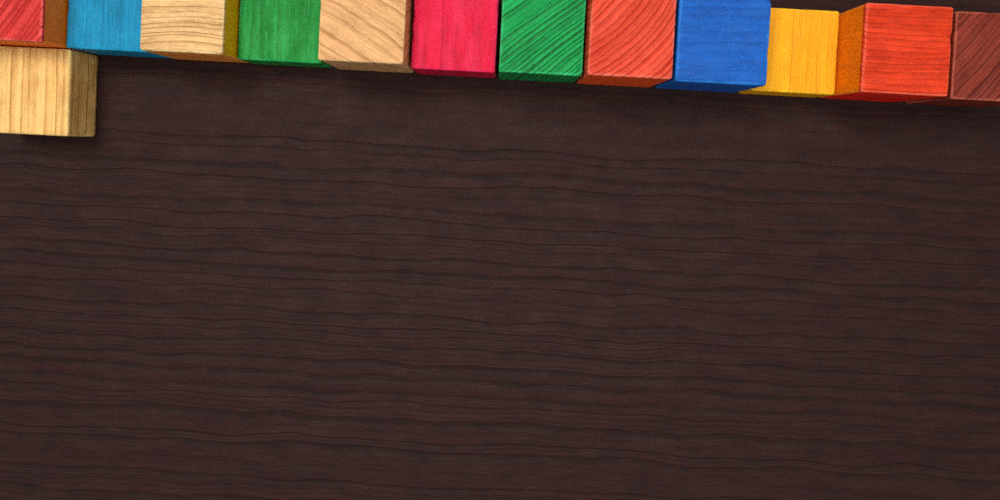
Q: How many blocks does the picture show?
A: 13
